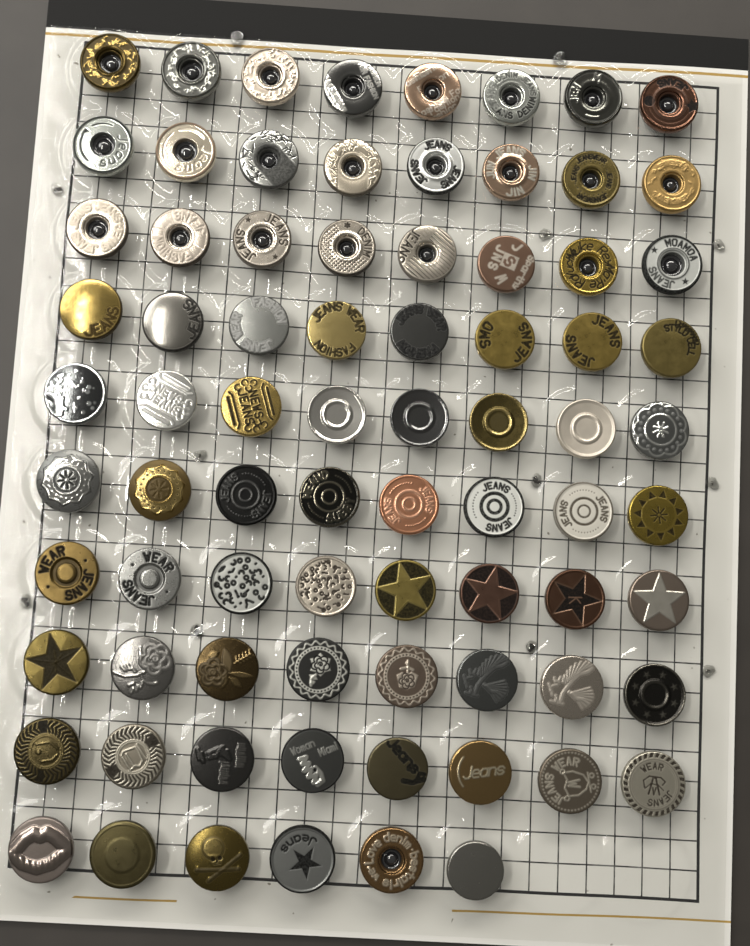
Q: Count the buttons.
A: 78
